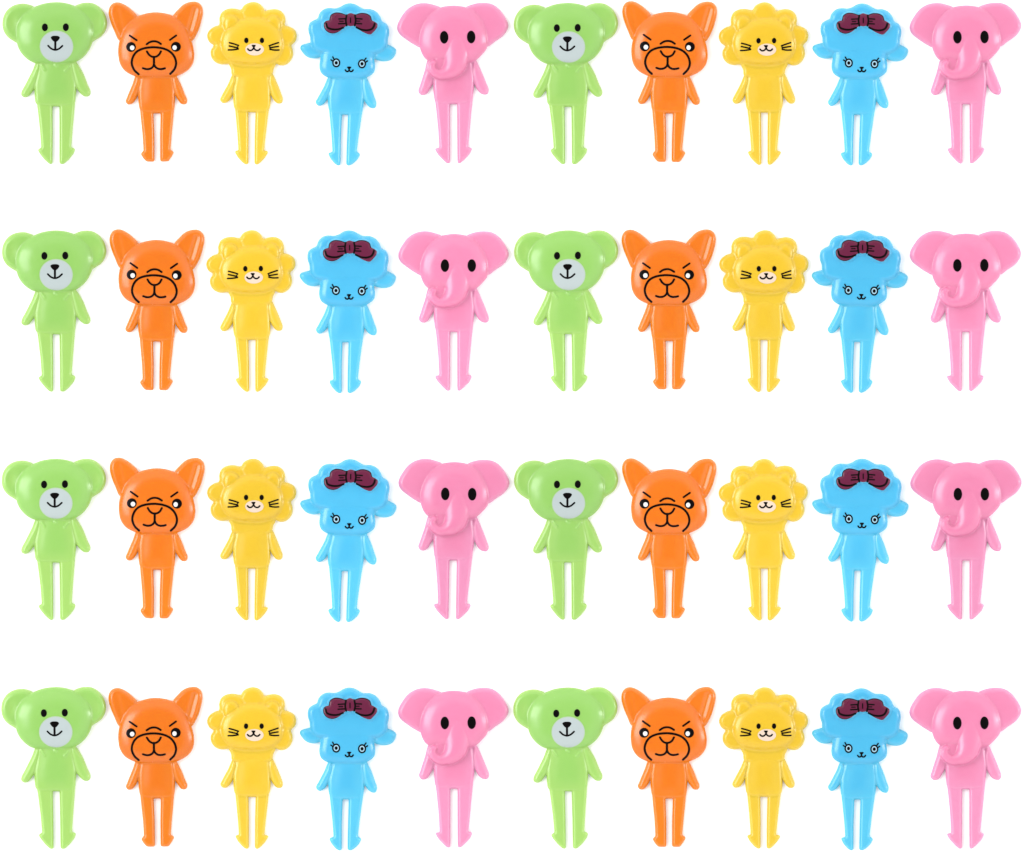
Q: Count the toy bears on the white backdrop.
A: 8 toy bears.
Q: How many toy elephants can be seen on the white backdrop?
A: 8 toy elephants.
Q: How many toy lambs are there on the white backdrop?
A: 8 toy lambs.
